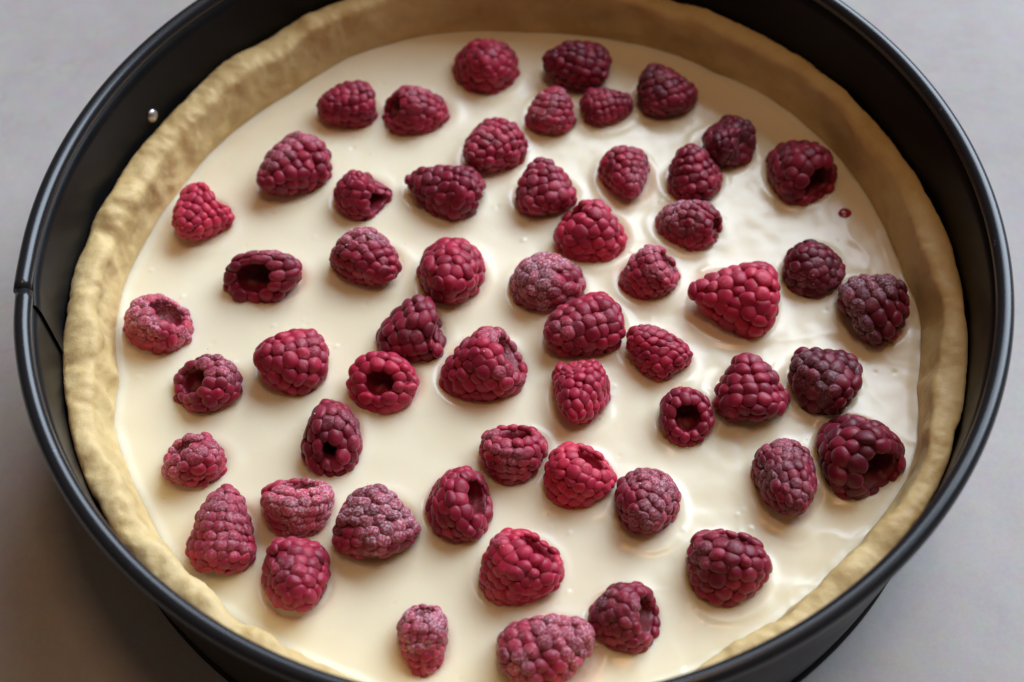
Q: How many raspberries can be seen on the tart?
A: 56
